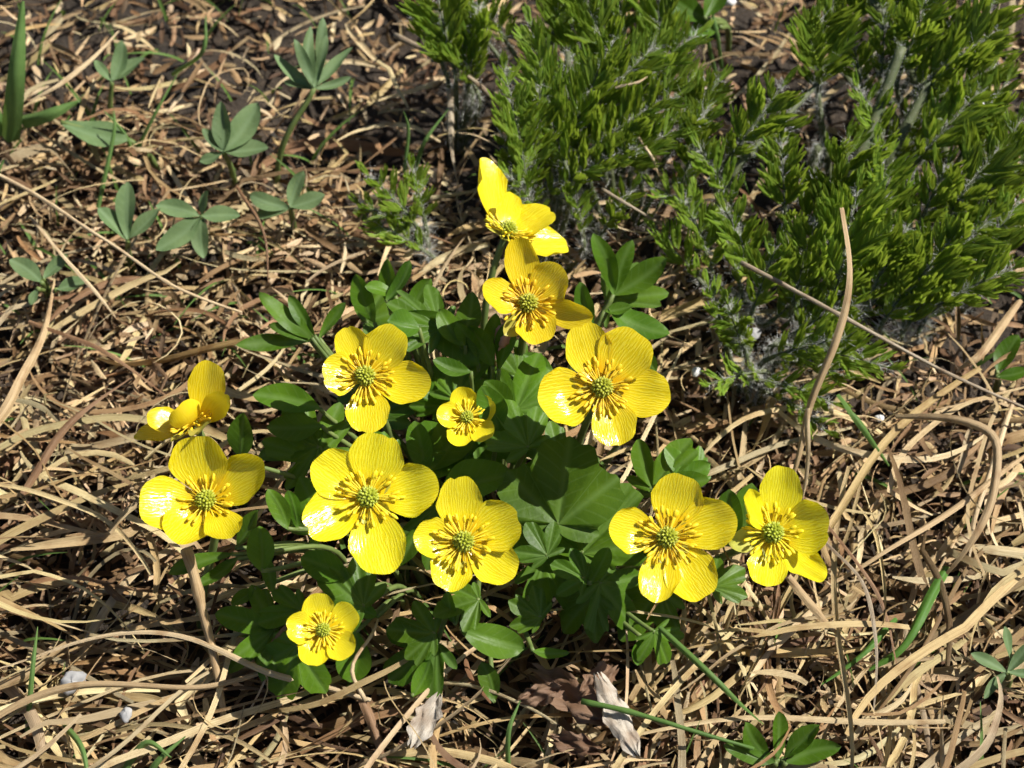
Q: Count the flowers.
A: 12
